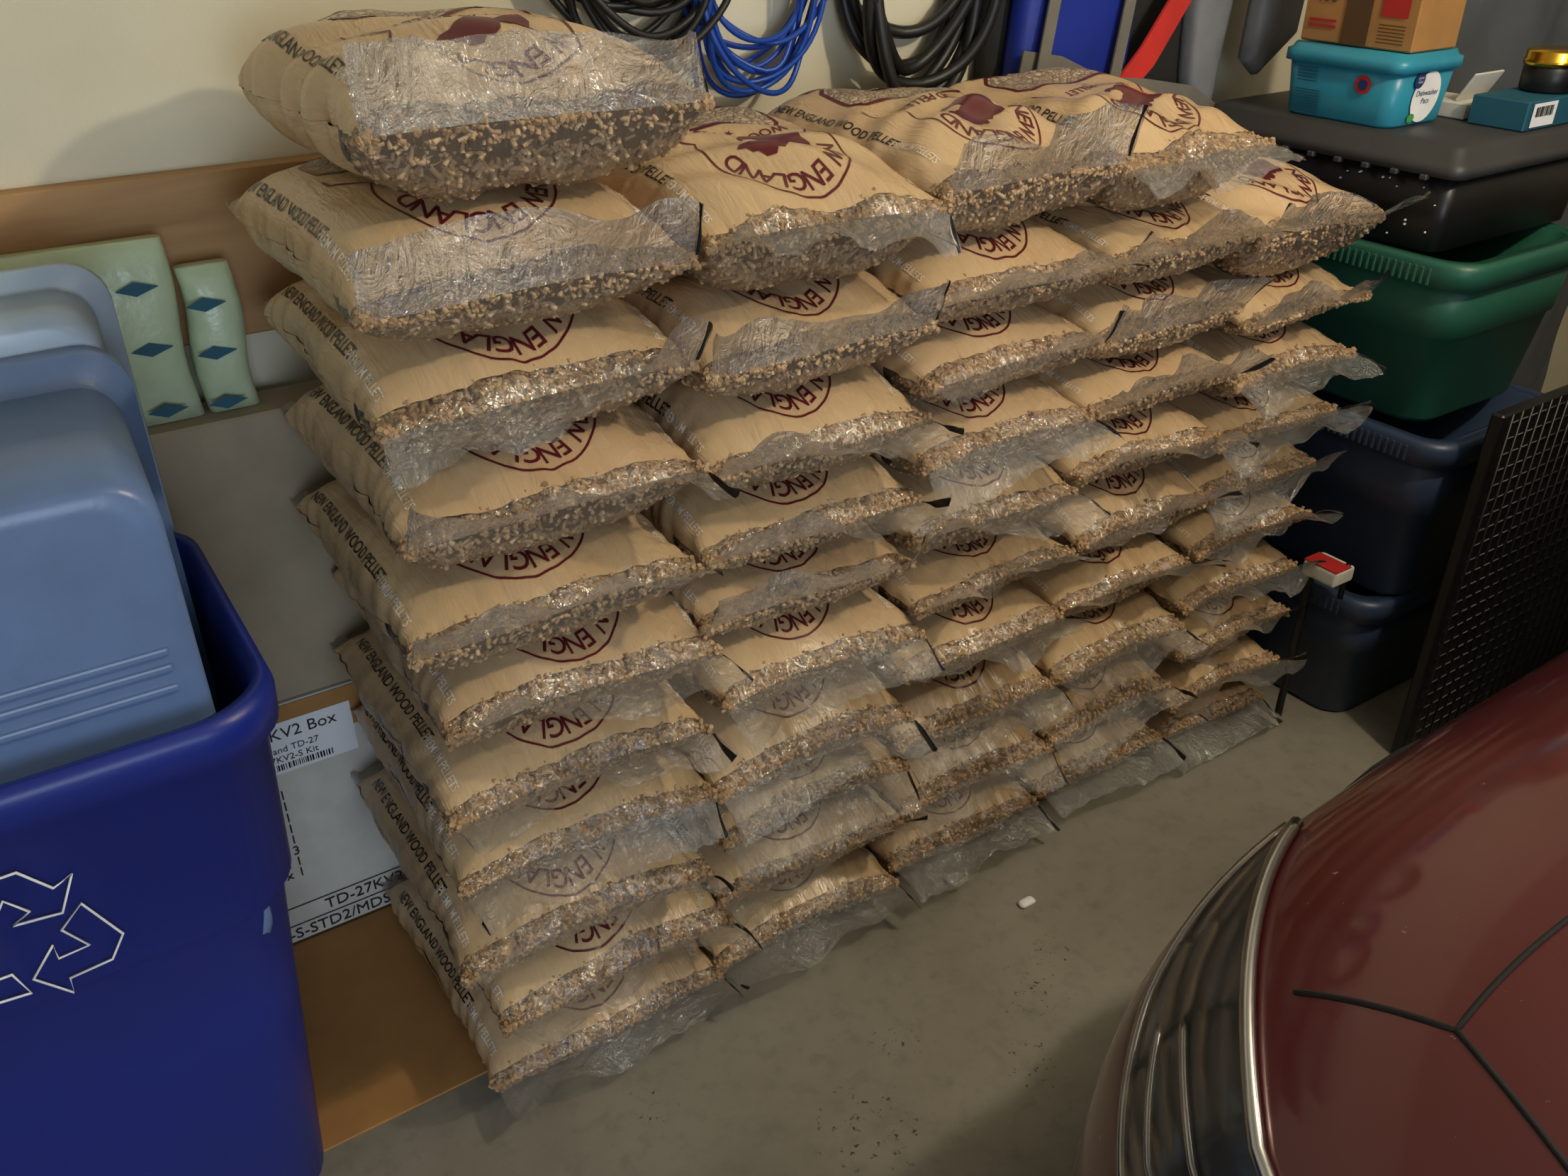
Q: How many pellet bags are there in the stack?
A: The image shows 51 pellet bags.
